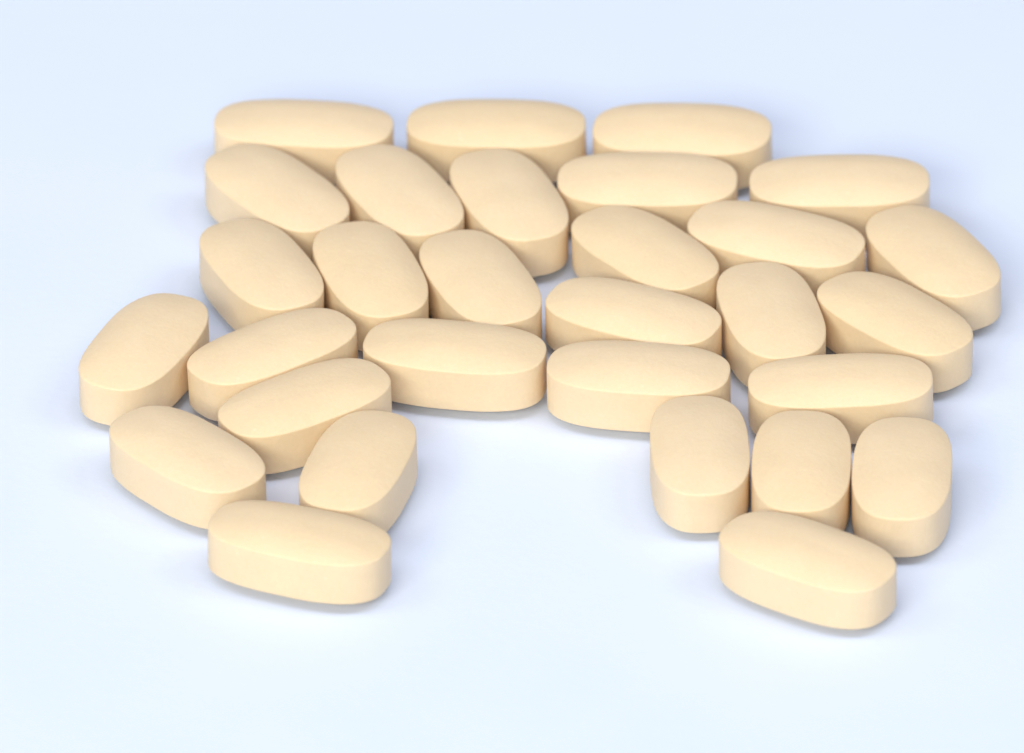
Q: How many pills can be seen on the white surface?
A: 30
